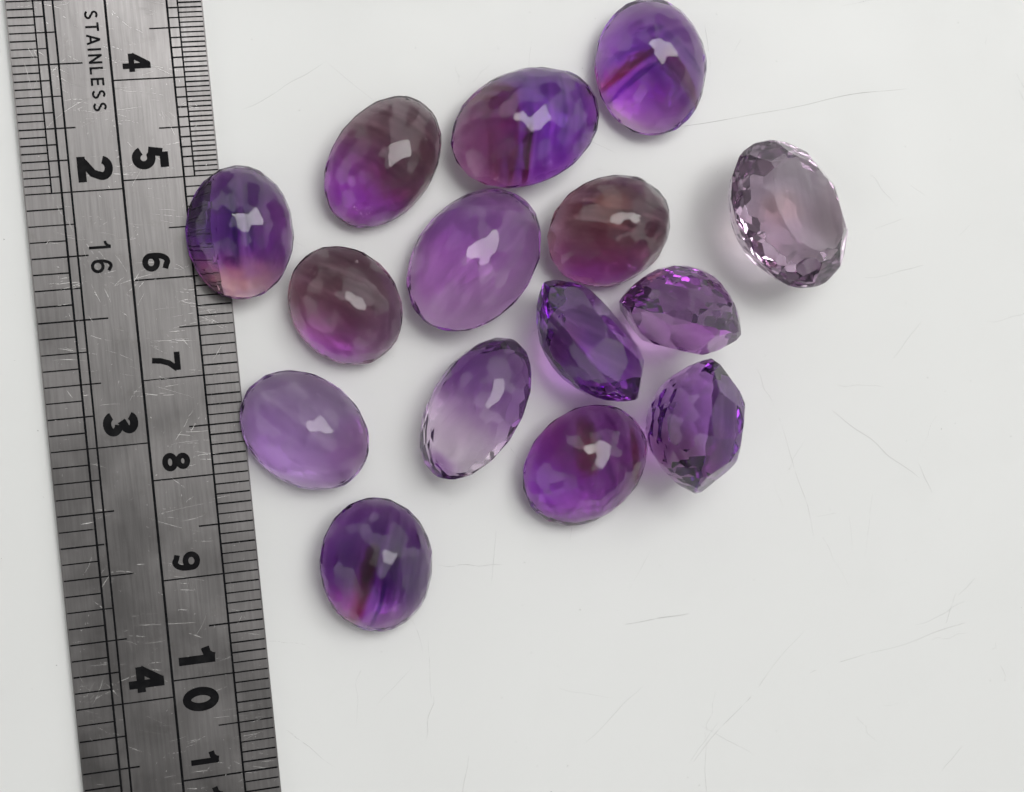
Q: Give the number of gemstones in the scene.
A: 15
